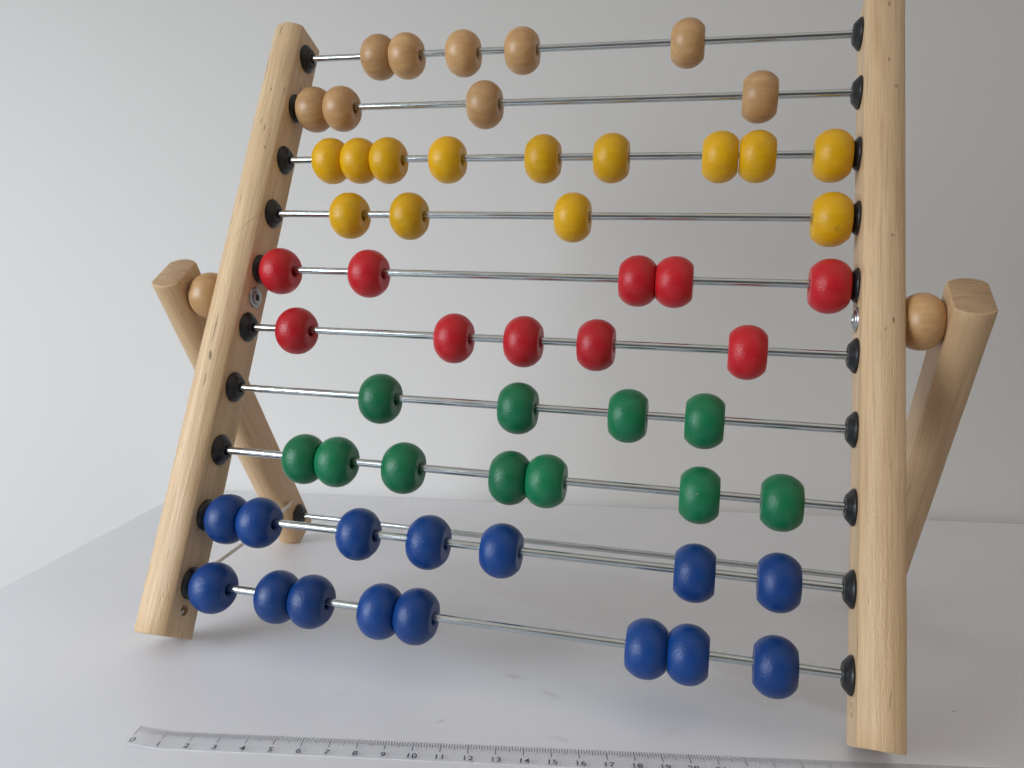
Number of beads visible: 58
